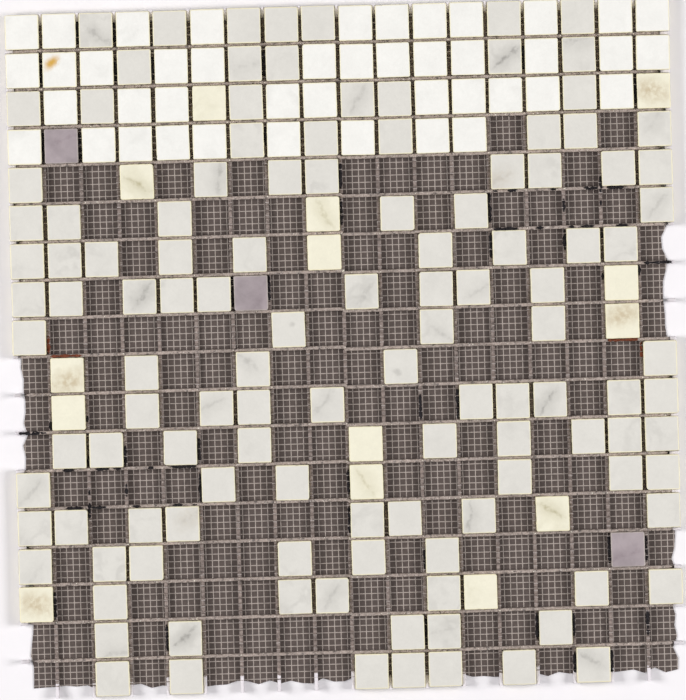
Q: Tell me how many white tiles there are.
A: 43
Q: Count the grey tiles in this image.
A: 120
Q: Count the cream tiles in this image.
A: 14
